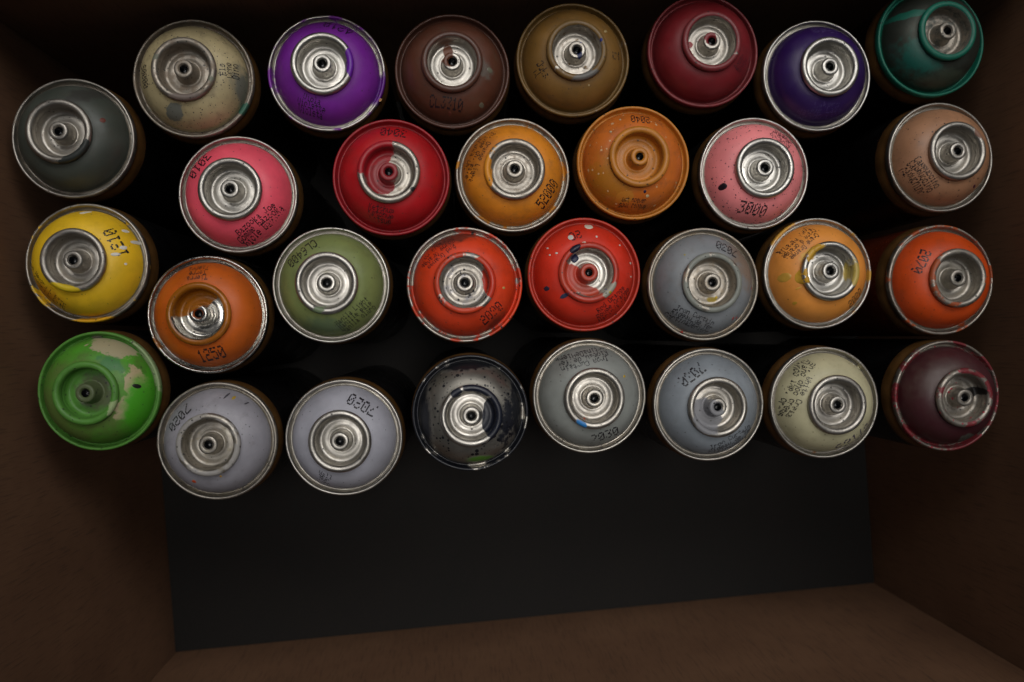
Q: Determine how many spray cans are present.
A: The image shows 30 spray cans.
